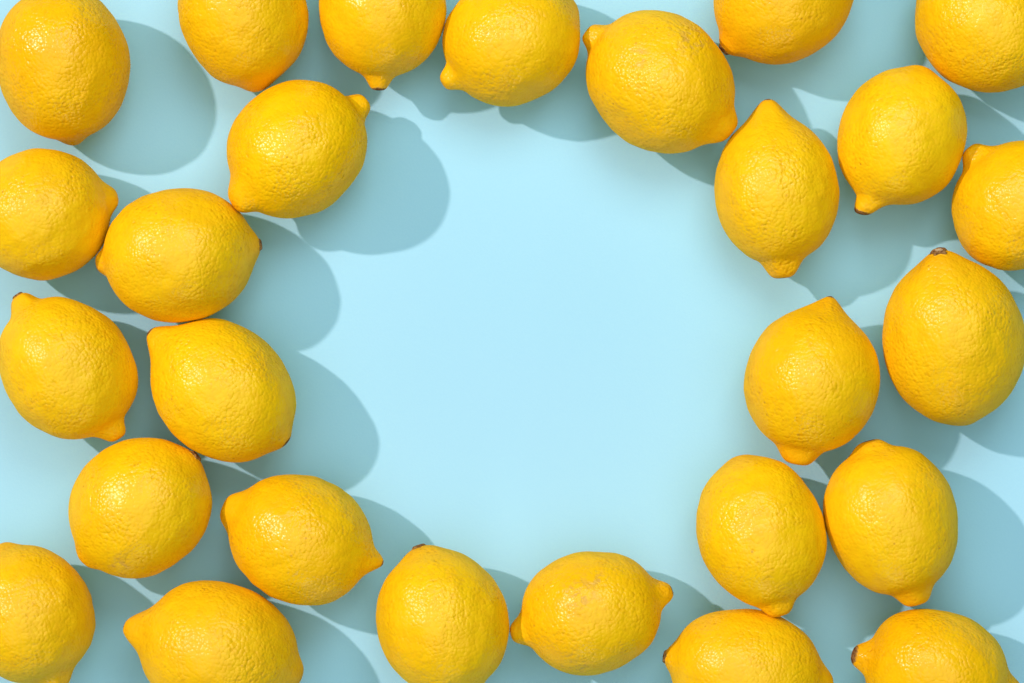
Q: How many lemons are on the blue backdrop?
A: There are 27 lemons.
